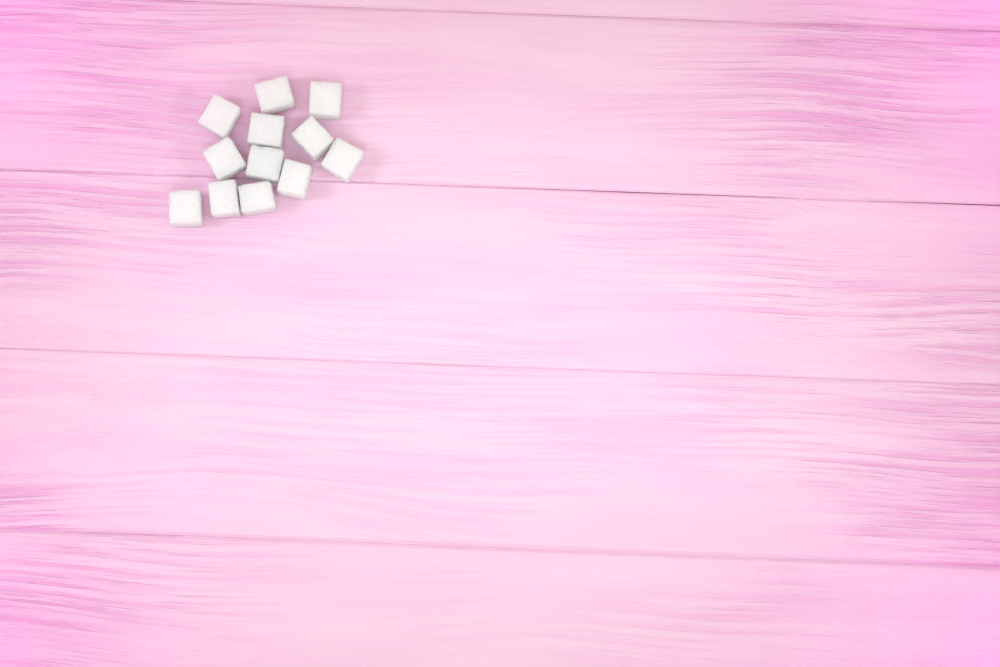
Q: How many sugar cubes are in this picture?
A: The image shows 12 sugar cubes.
